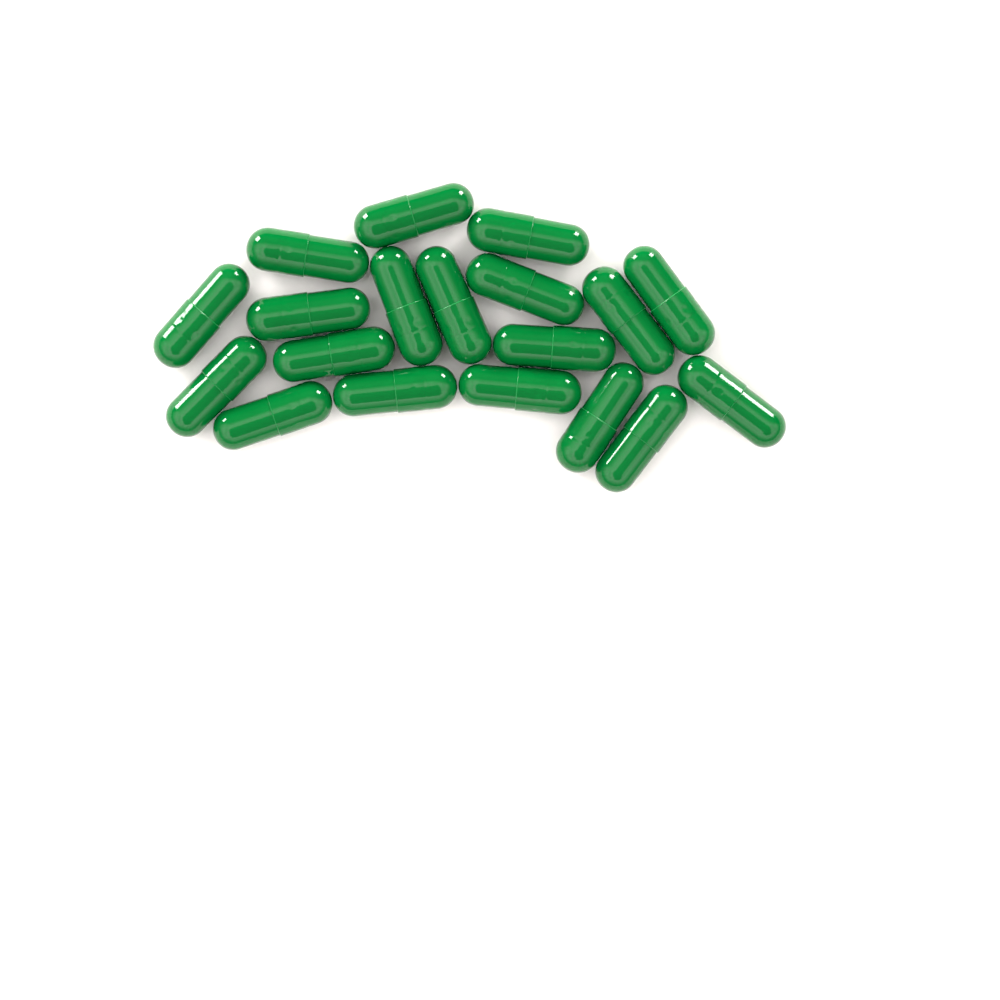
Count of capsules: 19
